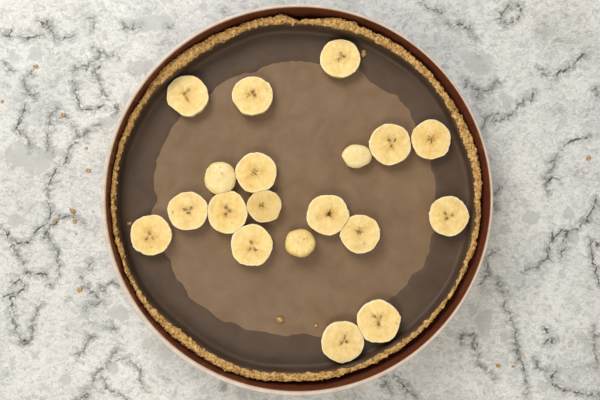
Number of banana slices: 19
